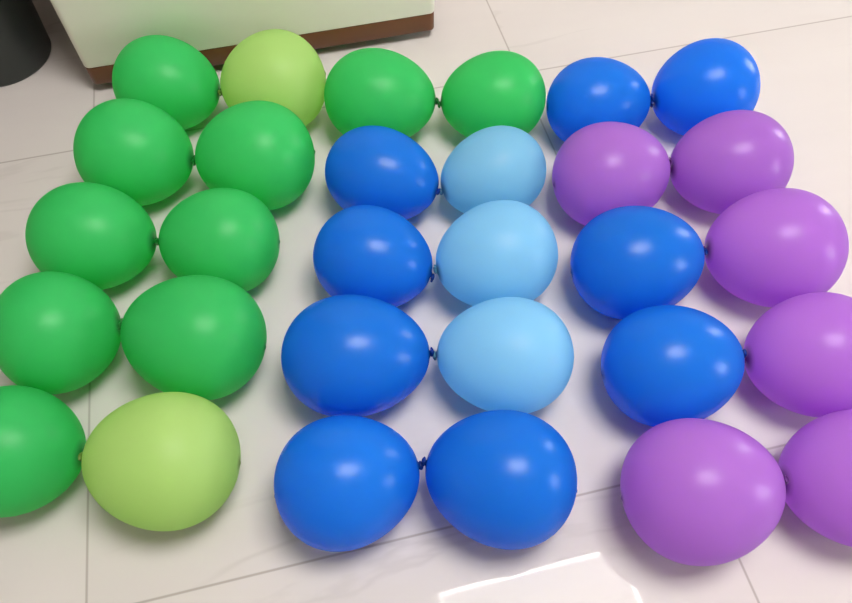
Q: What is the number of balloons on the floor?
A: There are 30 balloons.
